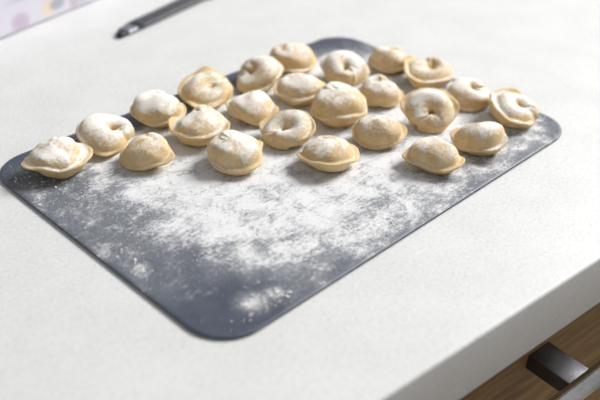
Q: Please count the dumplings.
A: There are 24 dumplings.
